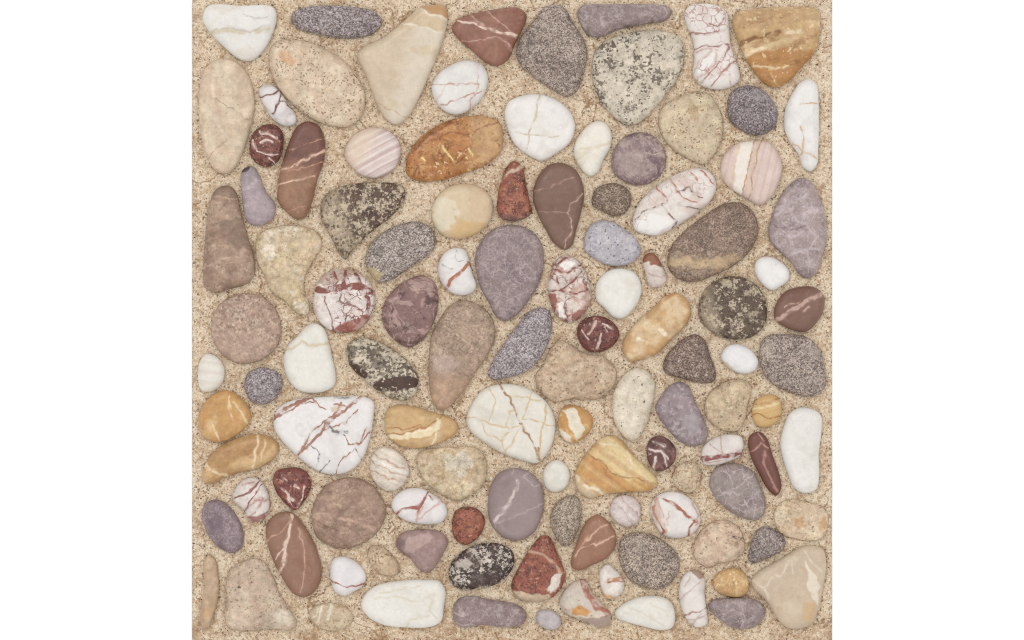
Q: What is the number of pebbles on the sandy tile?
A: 114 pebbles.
